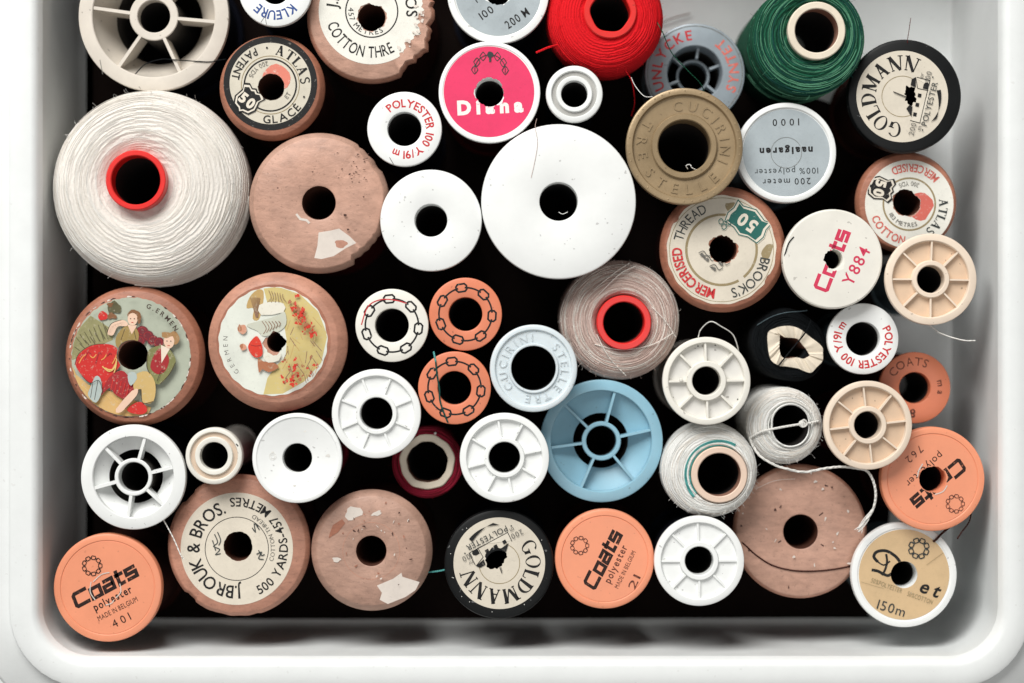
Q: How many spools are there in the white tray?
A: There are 52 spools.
